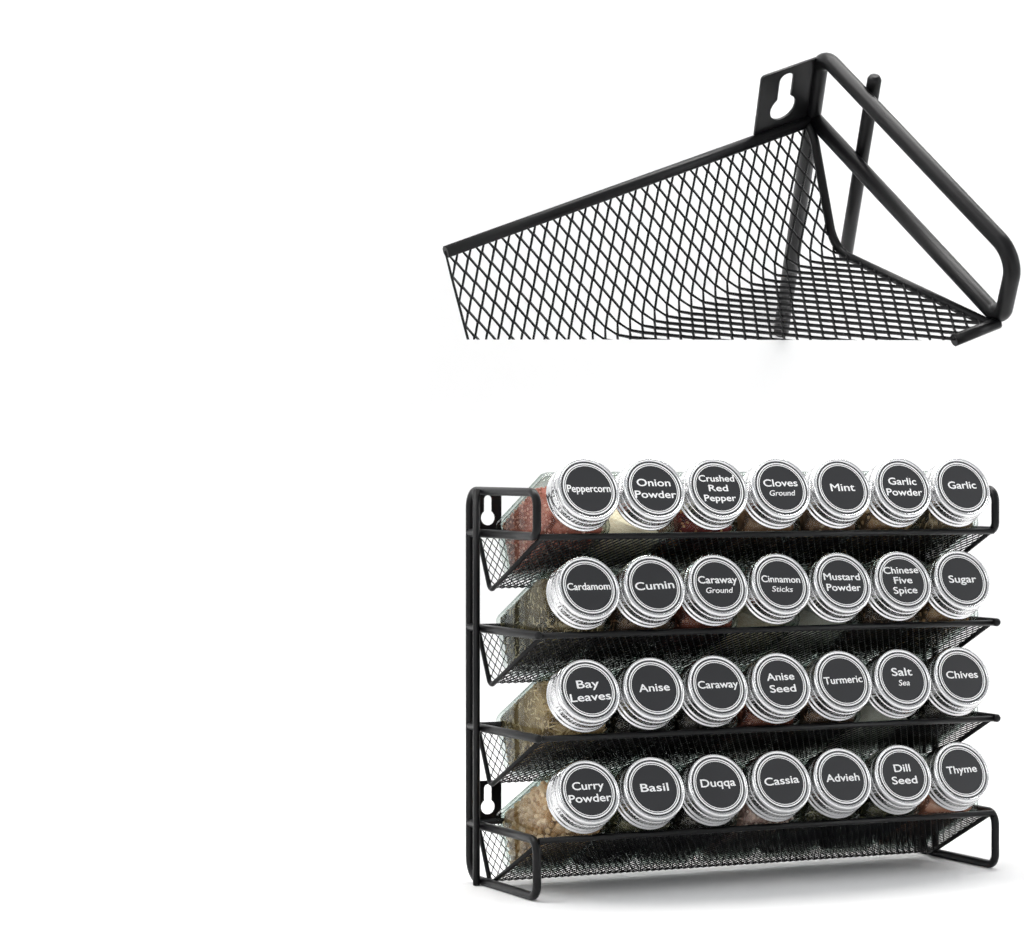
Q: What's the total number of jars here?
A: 28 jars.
